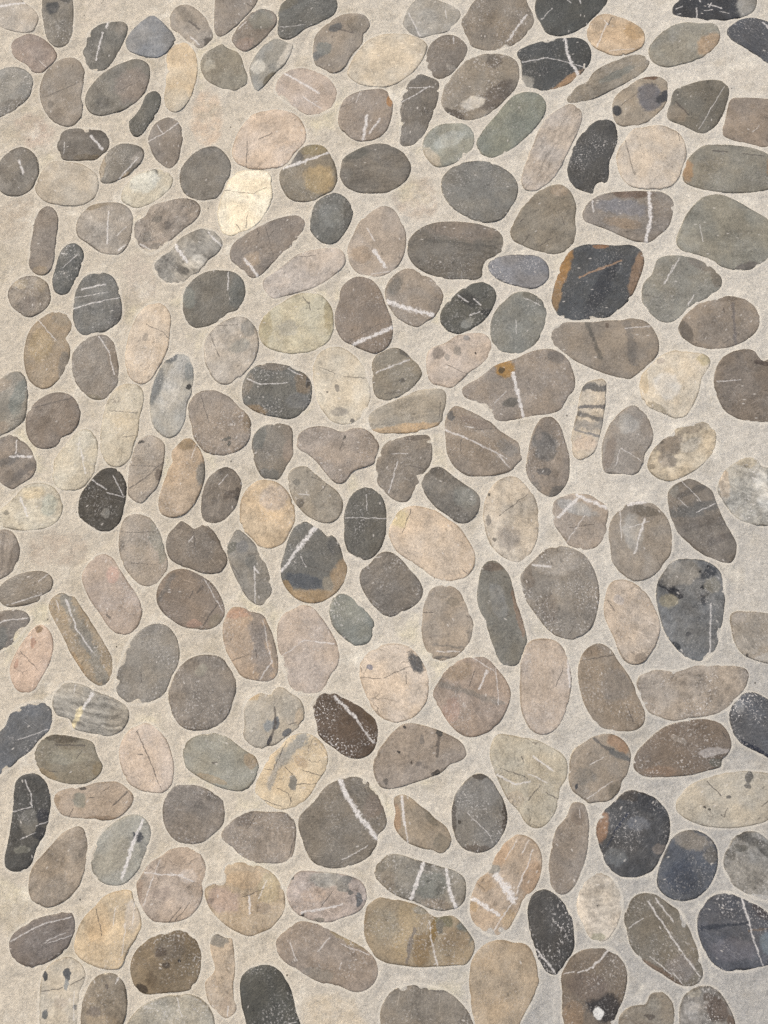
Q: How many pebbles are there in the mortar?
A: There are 200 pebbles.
